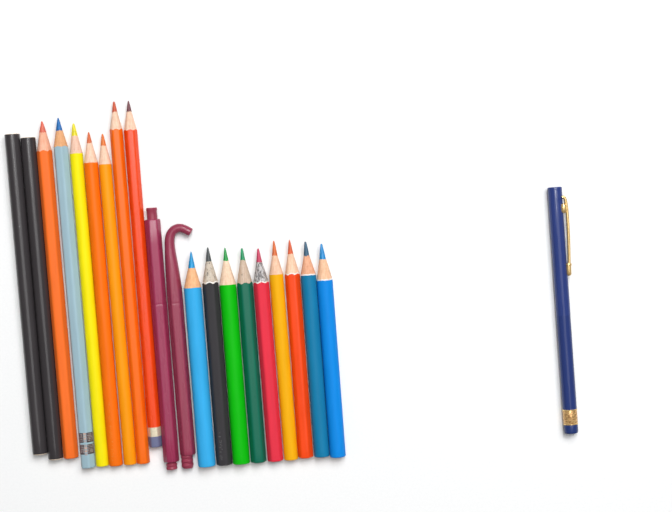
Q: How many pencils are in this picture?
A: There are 18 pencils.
